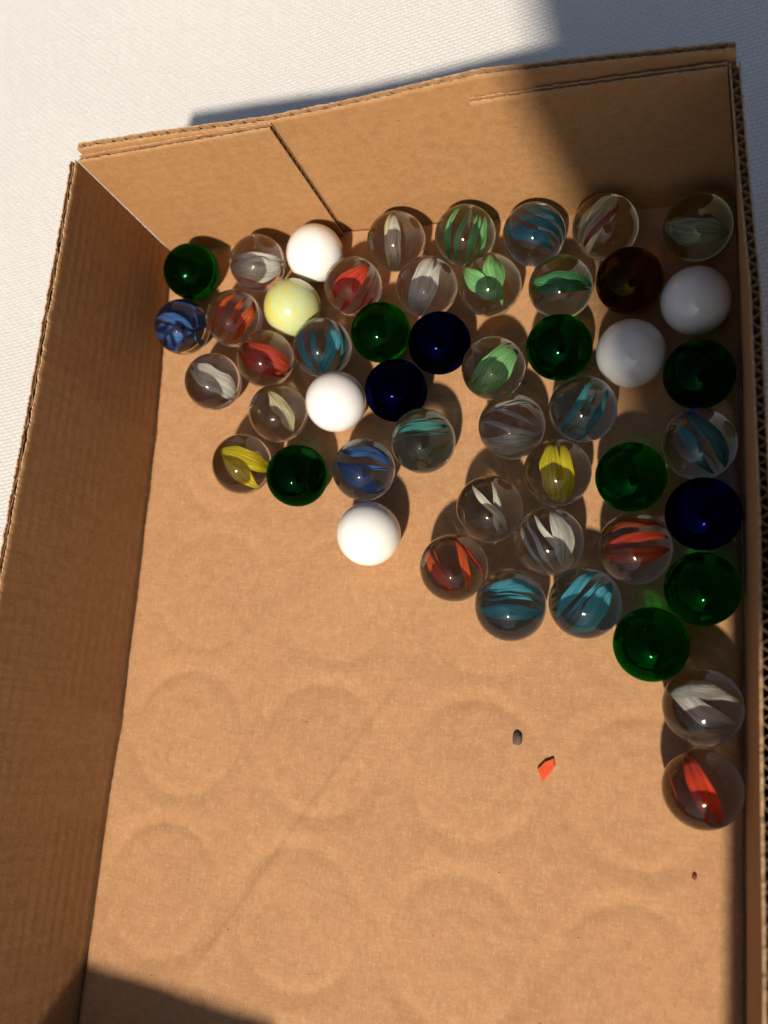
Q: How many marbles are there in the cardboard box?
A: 50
